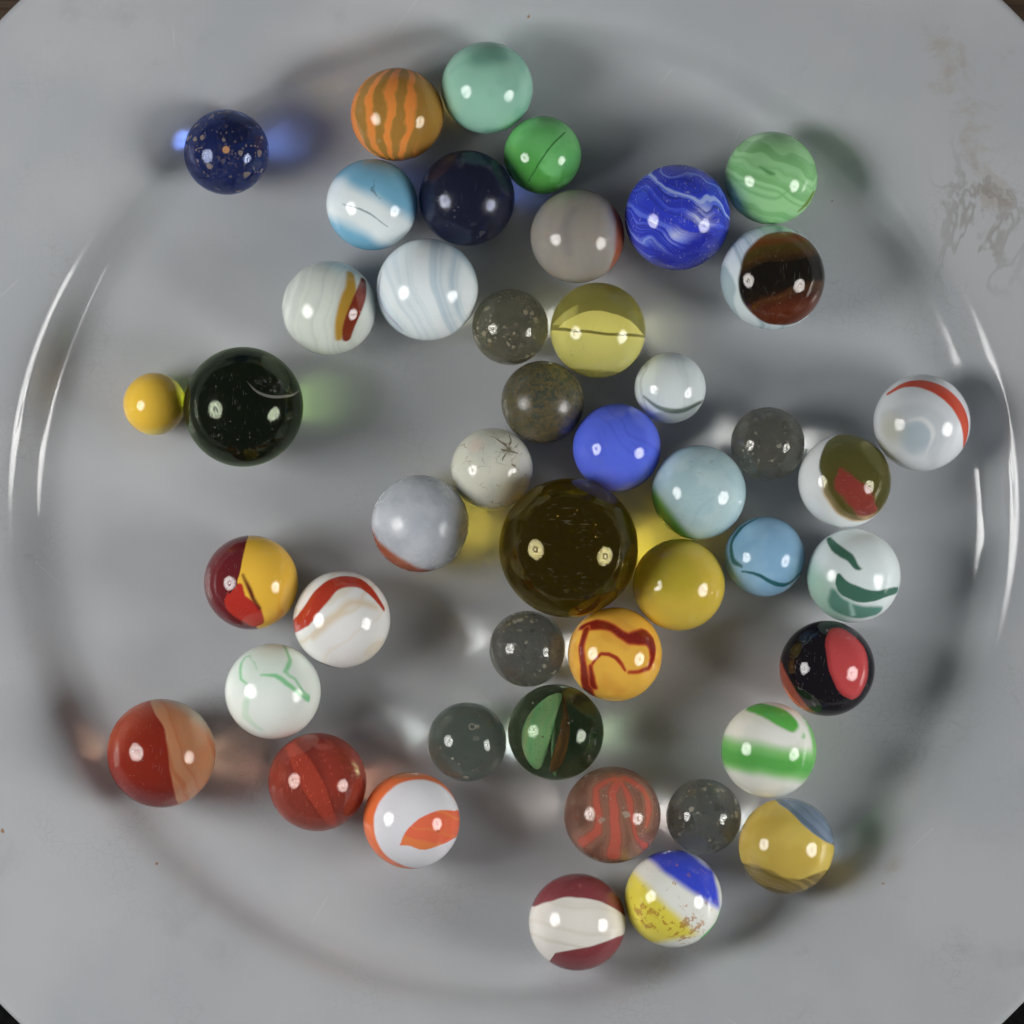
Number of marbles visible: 46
